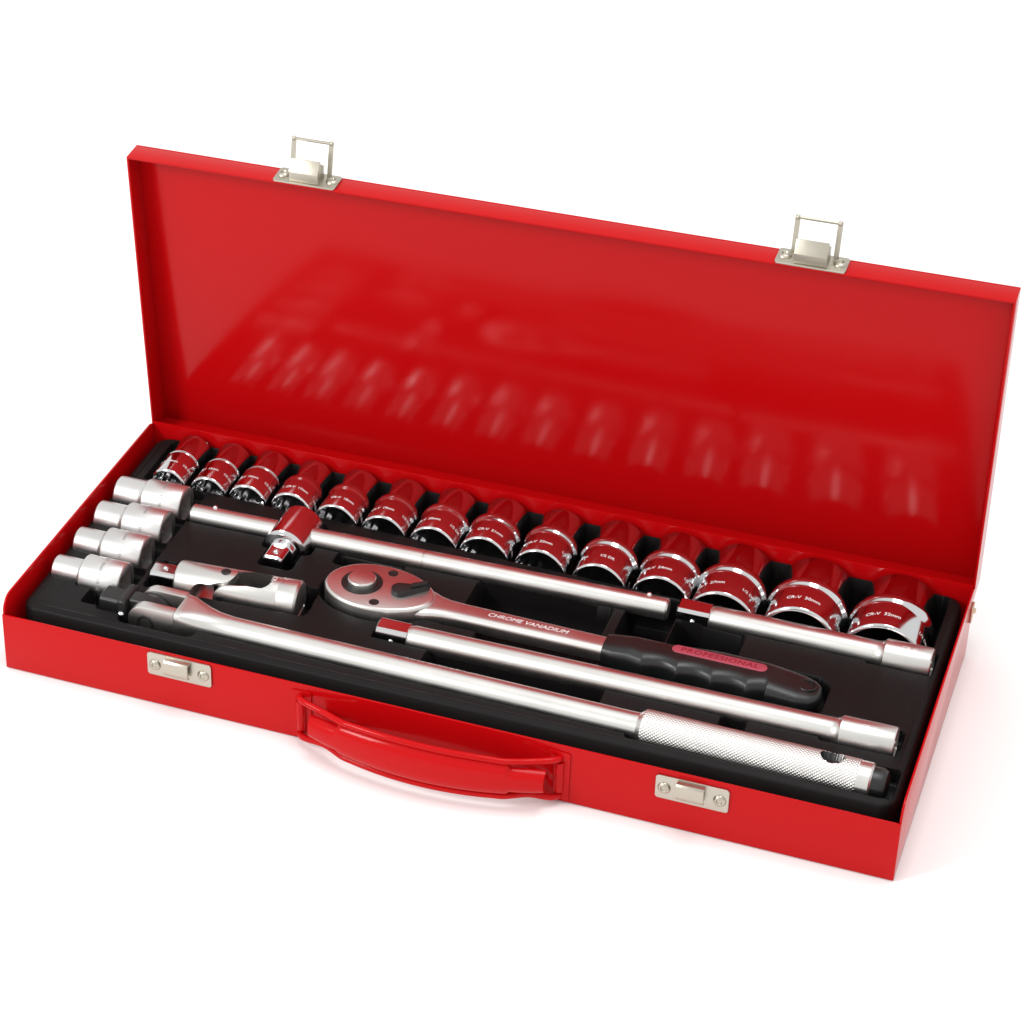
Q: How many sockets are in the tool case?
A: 18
